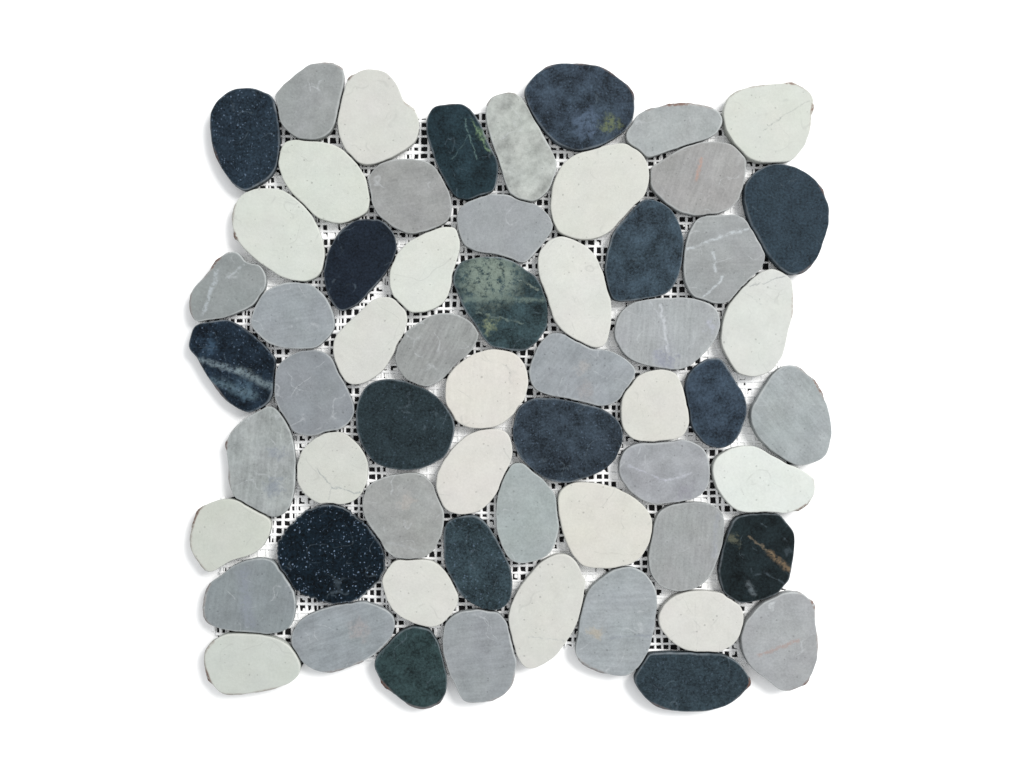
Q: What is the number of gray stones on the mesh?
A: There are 24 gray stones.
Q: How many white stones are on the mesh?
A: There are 20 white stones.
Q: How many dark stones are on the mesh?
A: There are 16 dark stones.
